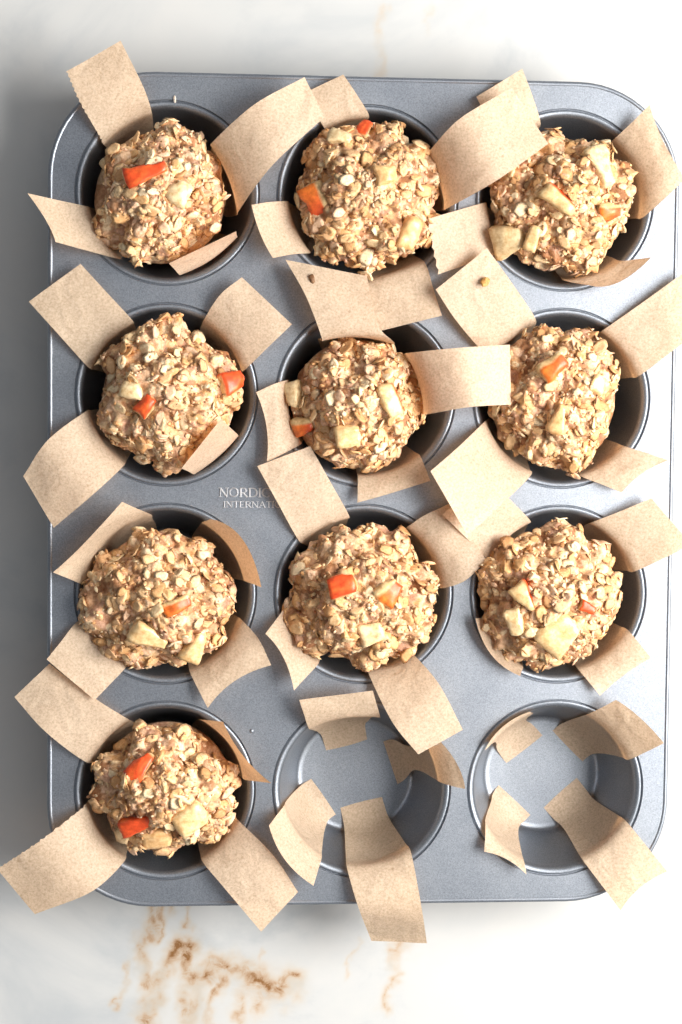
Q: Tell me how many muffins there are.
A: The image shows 10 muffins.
